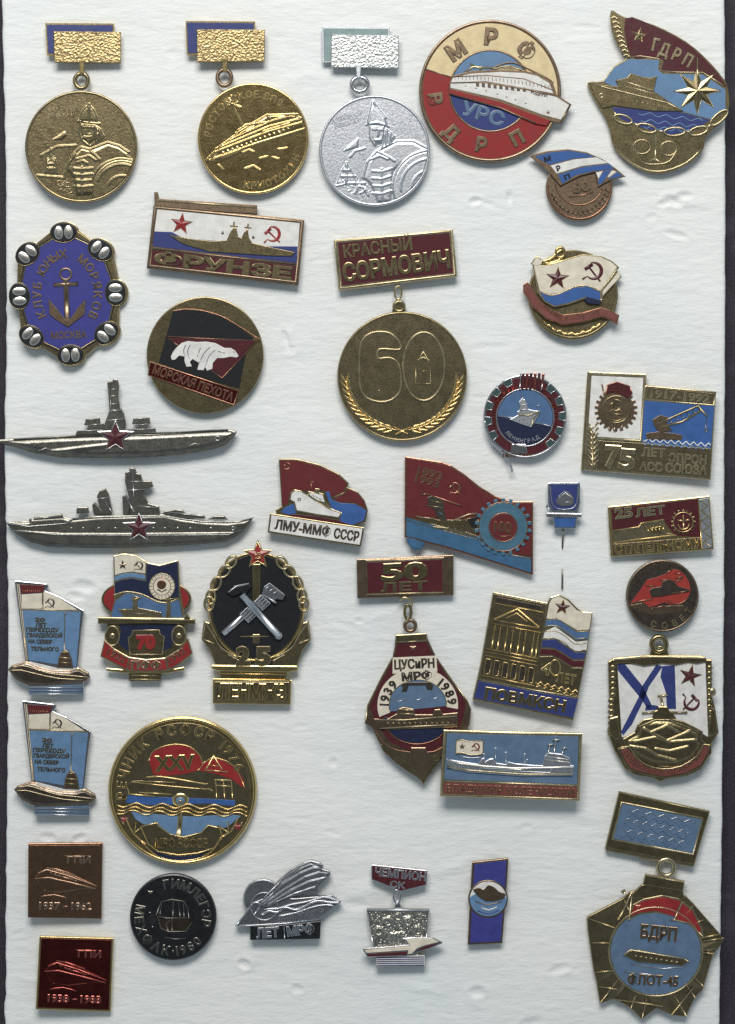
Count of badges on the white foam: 36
